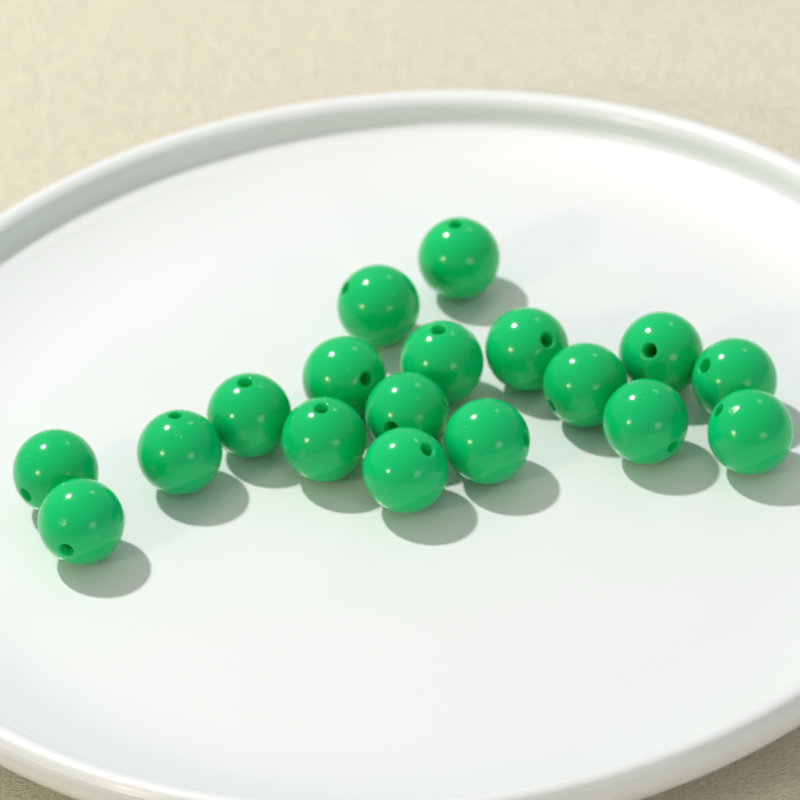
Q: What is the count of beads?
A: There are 18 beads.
